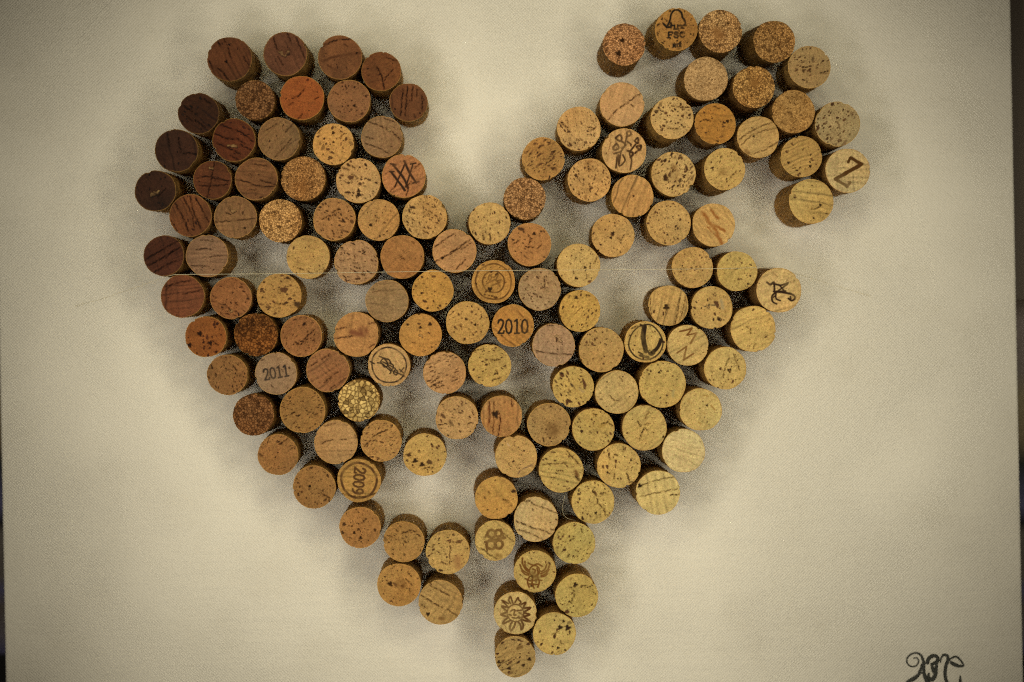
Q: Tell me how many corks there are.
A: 132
